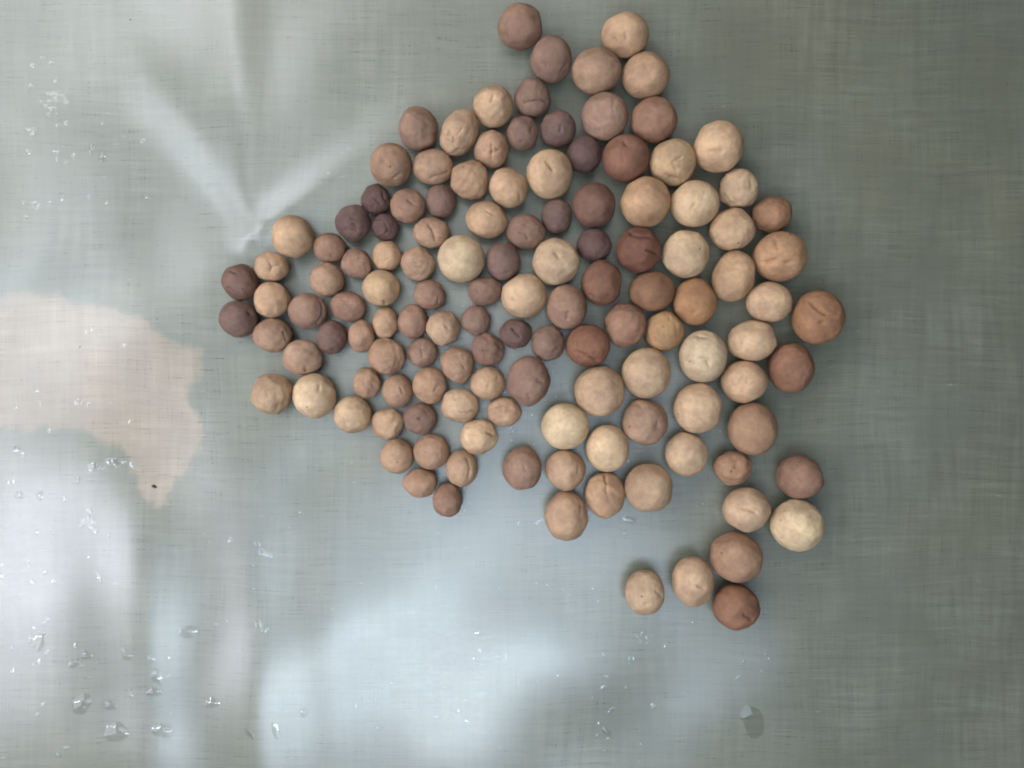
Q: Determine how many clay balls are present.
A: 128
